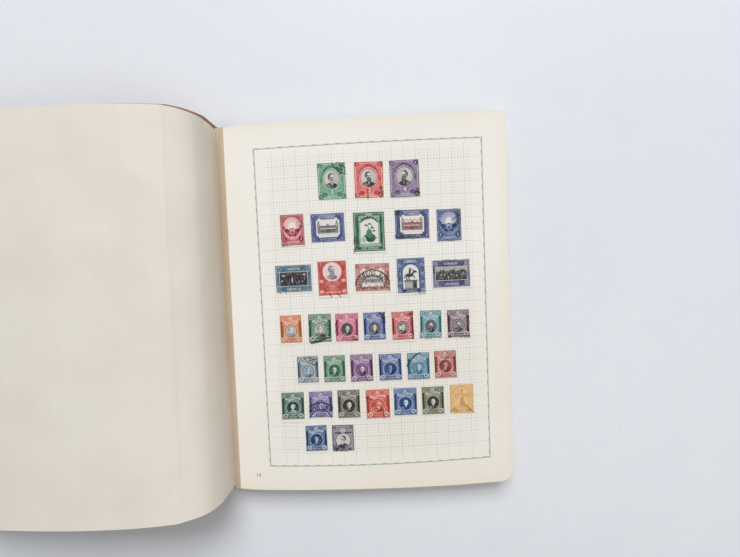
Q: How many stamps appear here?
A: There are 35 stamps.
